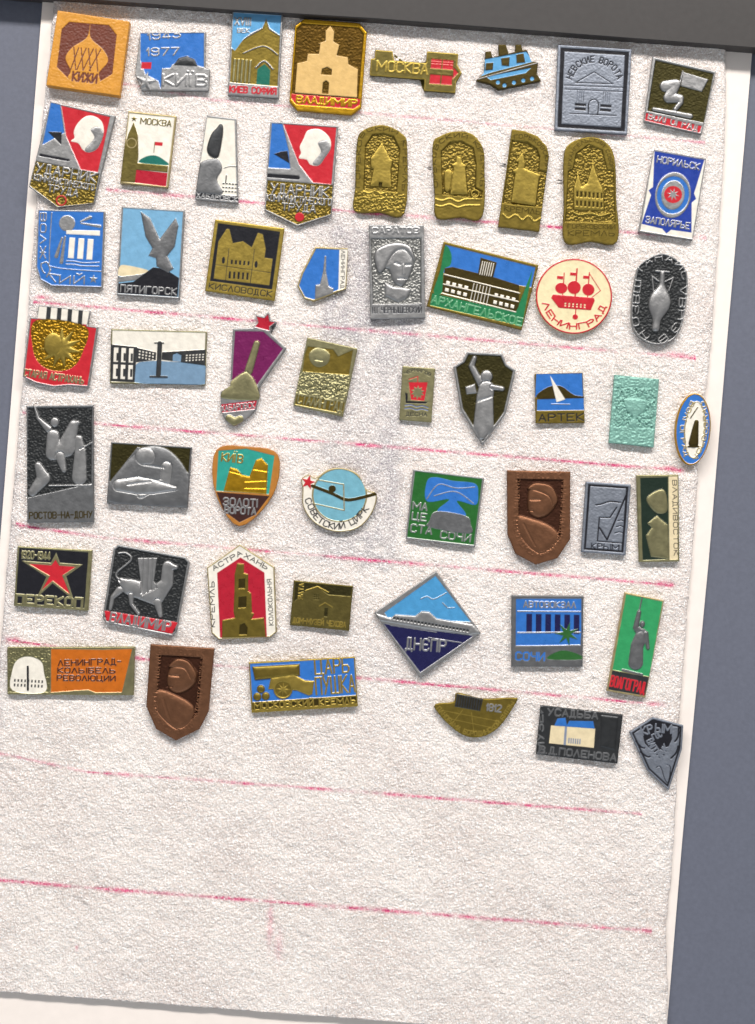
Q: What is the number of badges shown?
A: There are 55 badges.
